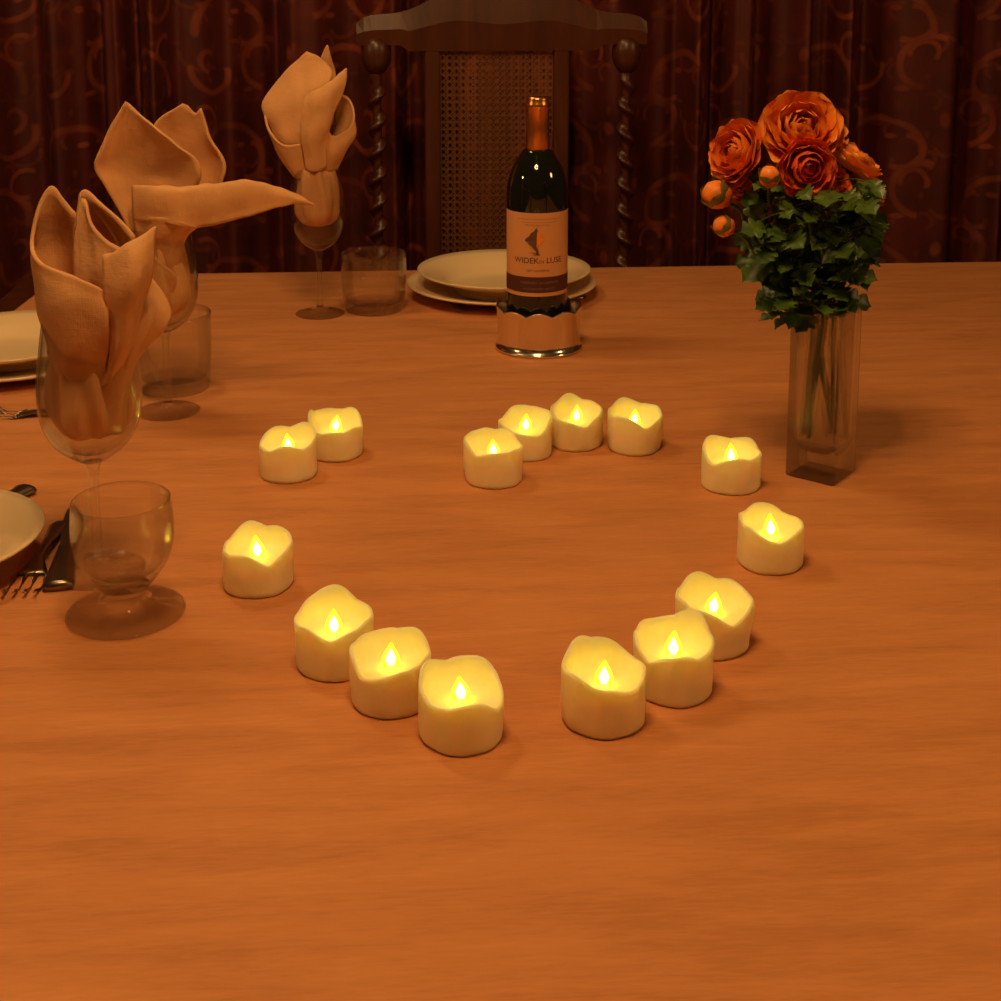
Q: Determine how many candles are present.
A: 15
